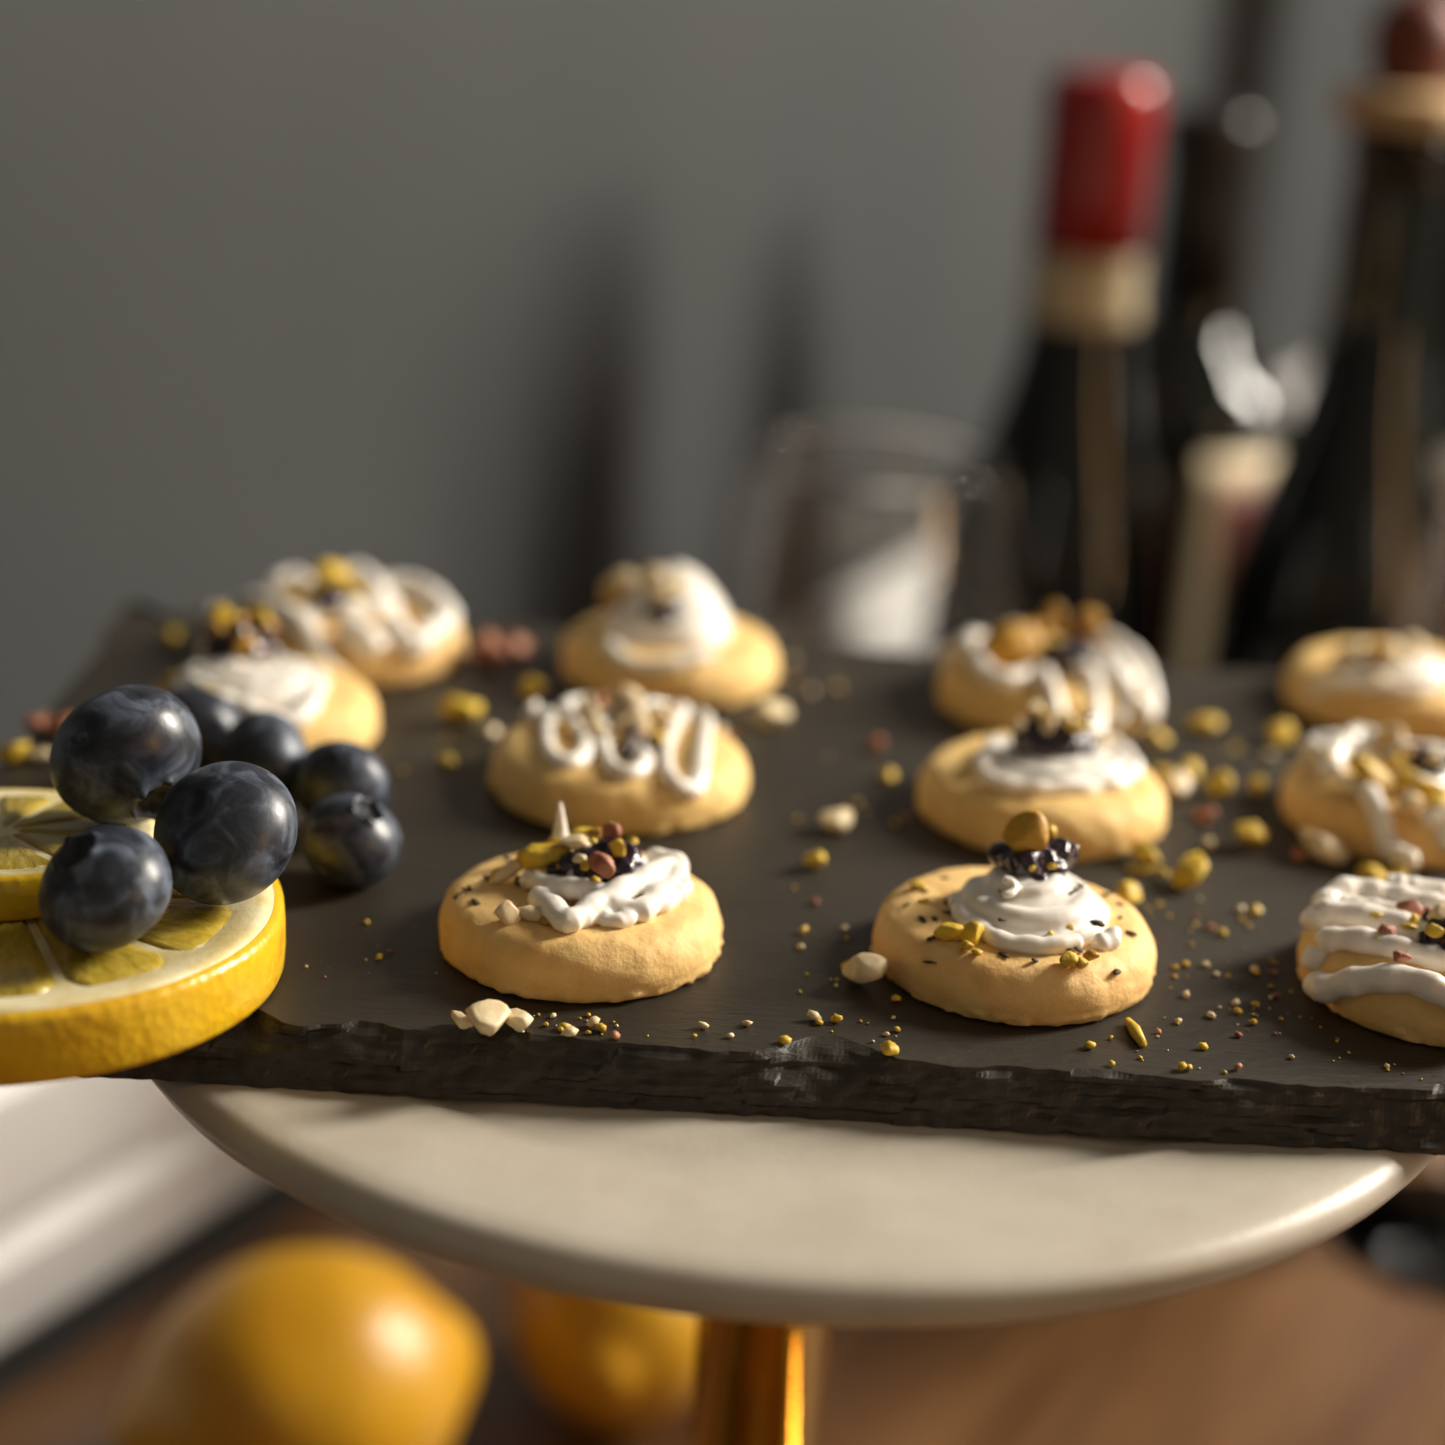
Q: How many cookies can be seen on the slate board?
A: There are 11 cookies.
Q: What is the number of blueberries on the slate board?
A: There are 7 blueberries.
